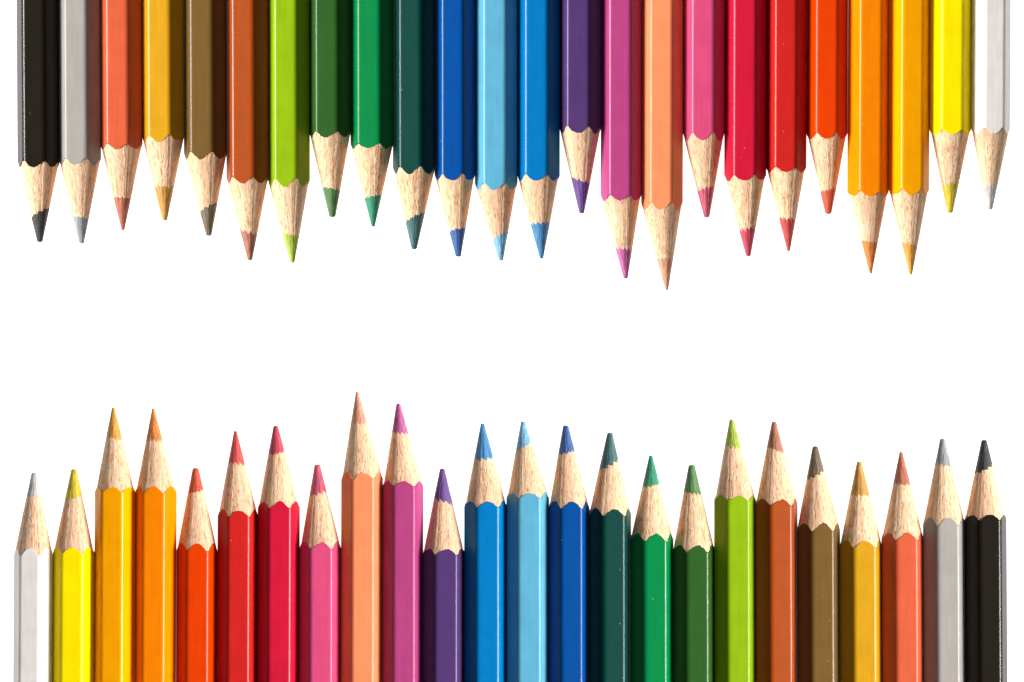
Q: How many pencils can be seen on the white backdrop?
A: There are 48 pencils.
